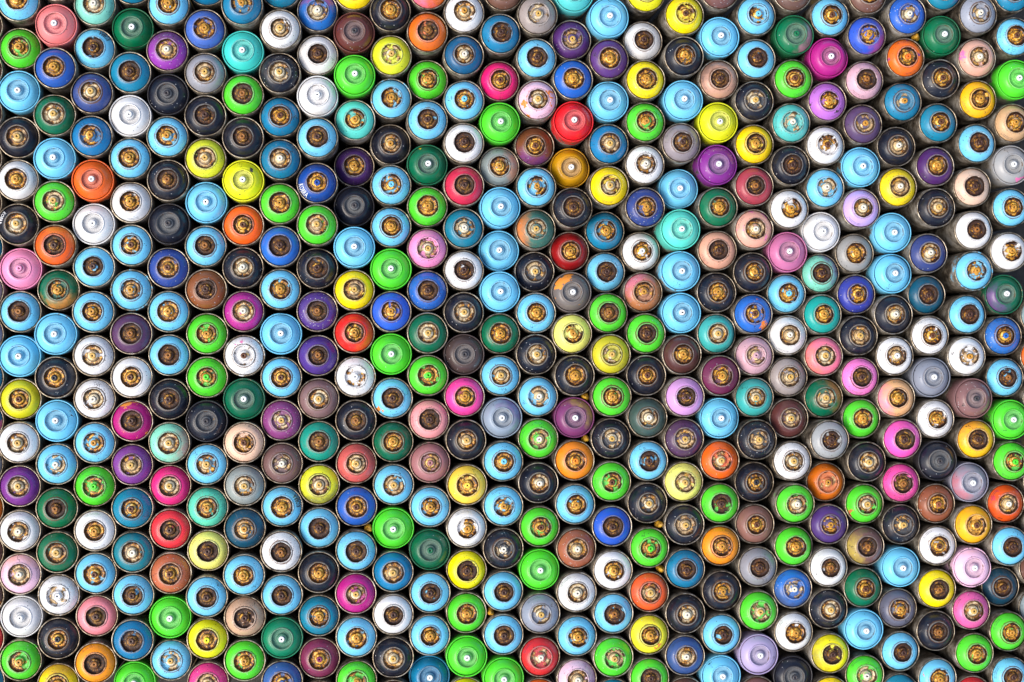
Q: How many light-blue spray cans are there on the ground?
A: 94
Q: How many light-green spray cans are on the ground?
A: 48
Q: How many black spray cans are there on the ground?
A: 52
